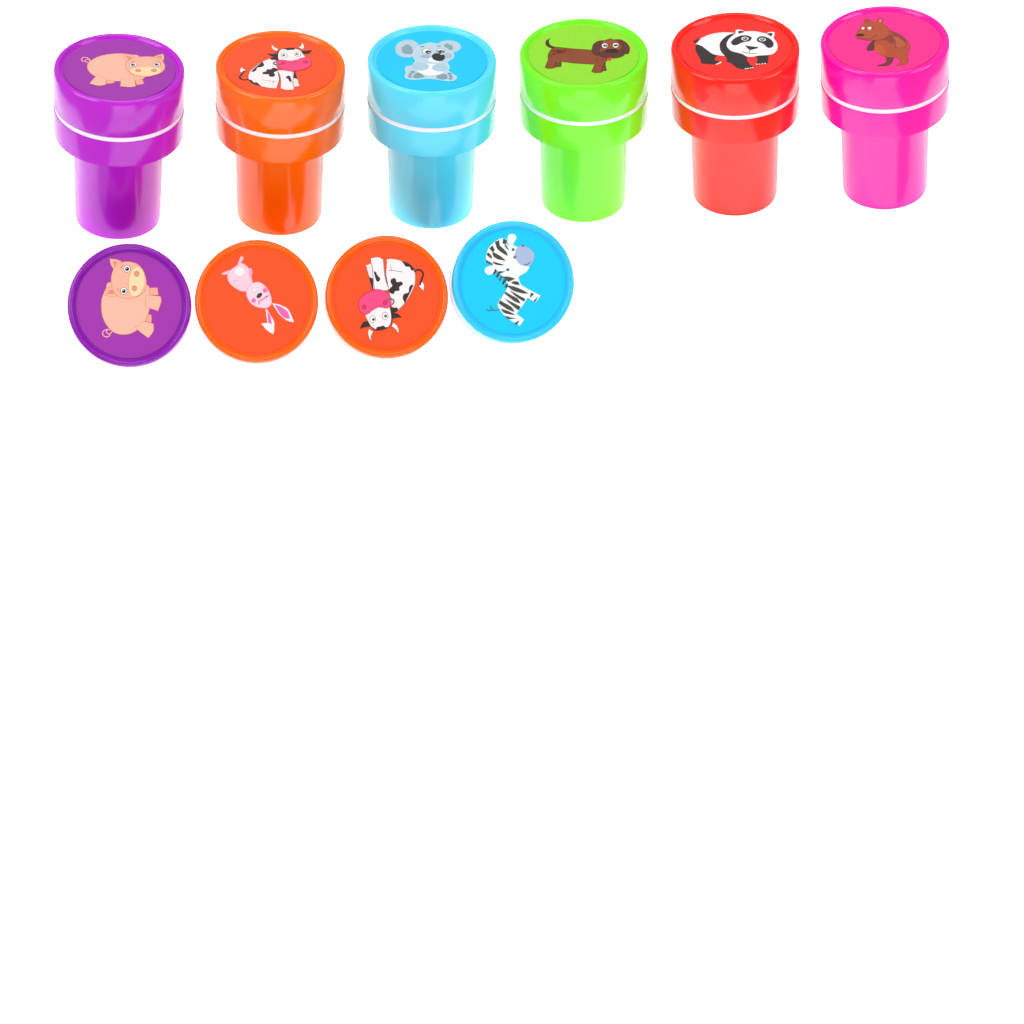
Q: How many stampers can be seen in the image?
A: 10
